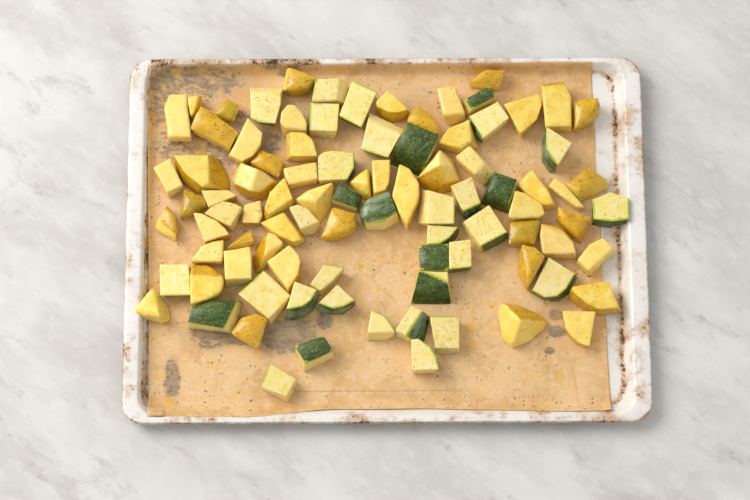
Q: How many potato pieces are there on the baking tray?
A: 57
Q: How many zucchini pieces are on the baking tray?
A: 34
